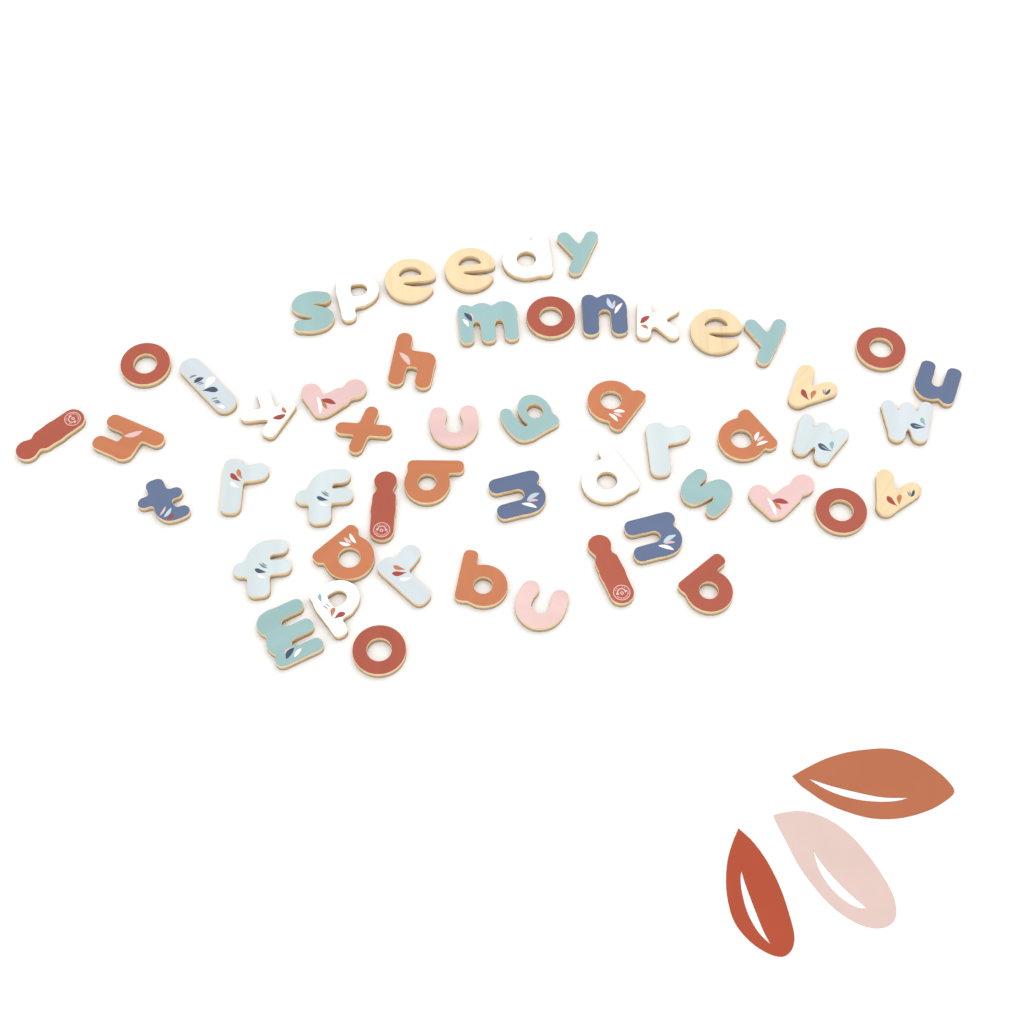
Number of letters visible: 52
